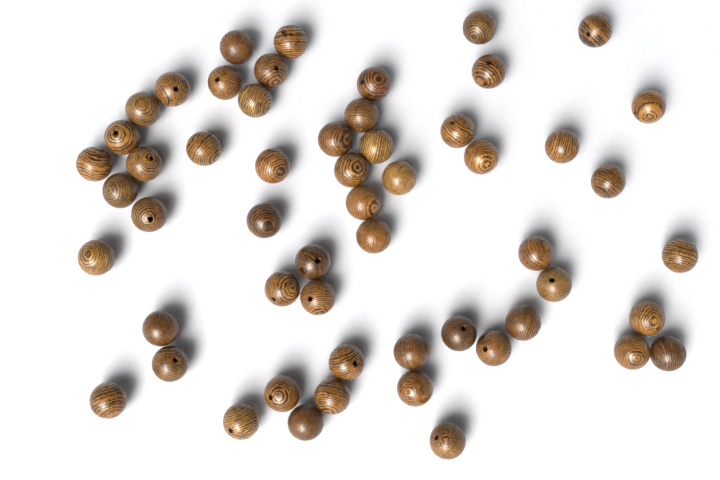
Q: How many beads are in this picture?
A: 55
